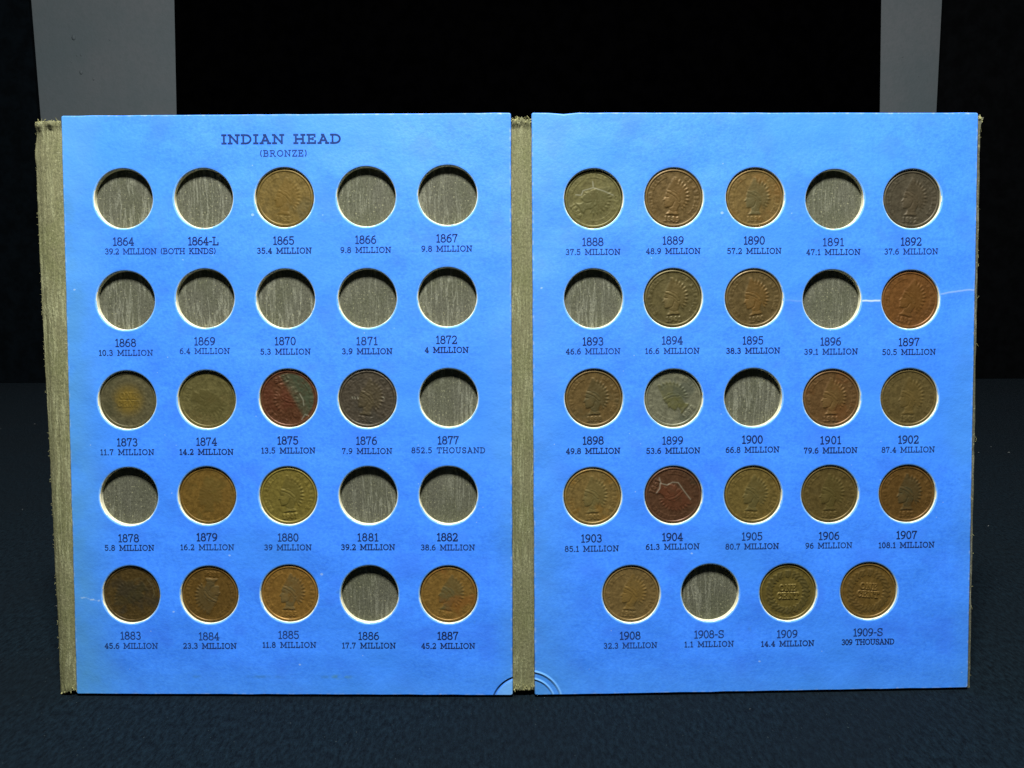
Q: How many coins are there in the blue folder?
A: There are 30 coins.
